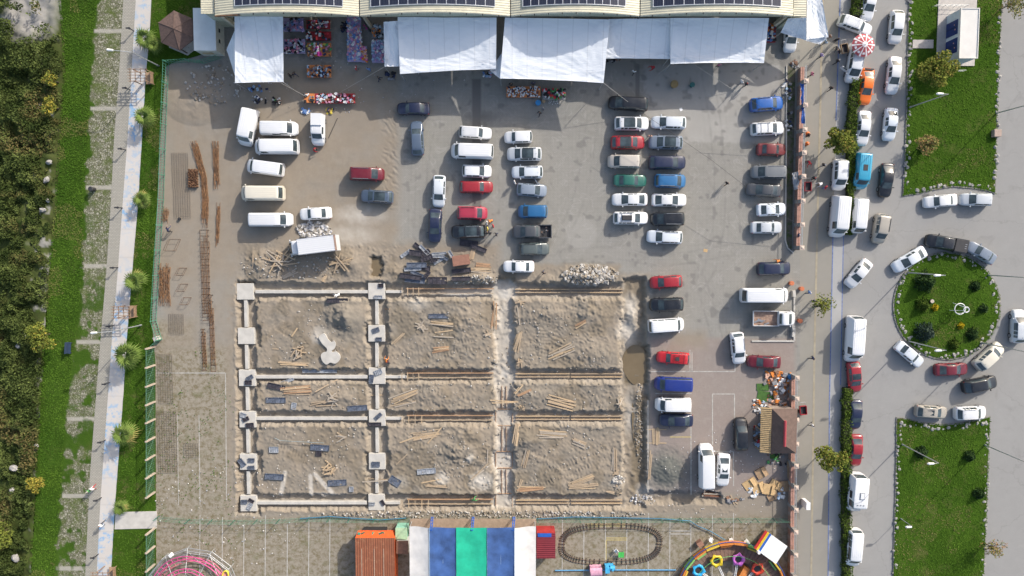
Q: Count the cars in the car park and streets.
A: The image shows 76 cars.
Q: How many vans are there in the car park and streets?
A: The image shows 19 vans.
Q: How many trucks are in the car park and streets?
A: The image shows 4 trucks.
